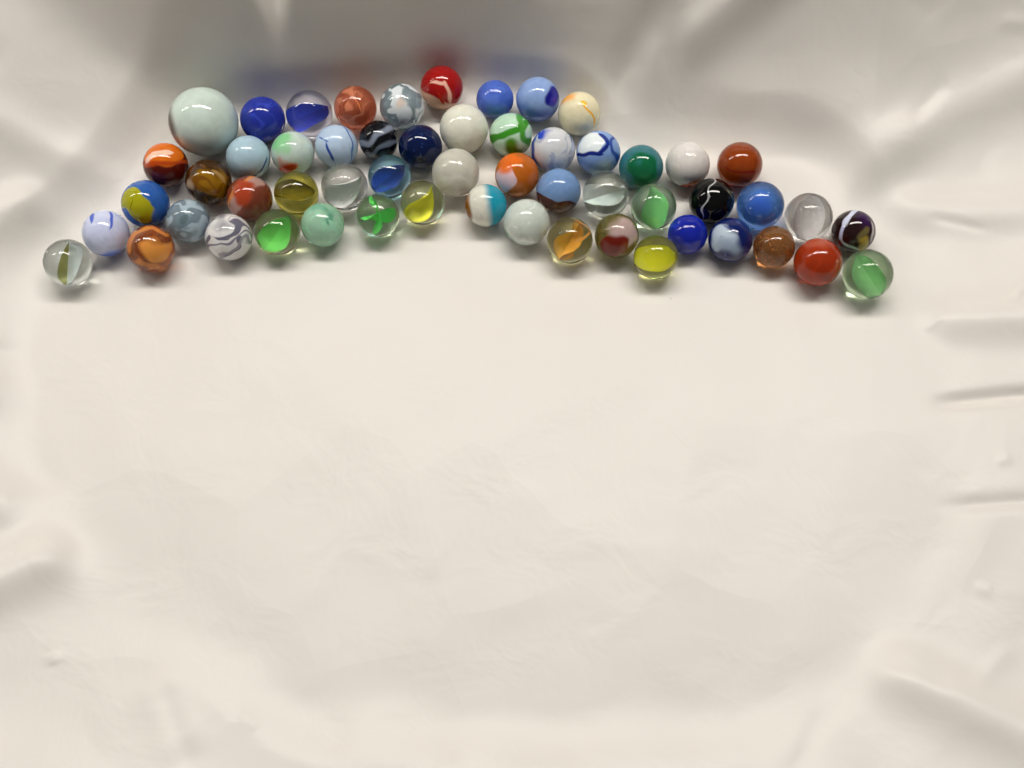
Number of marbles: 56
